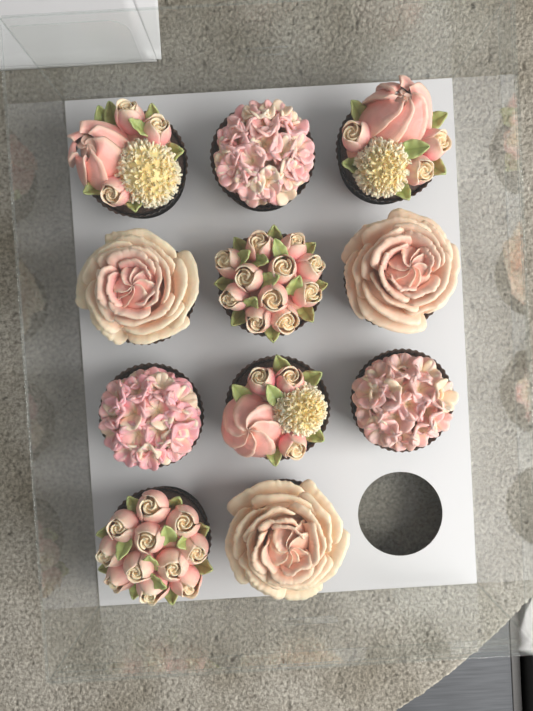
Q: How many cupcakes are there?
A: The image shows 11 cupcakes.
